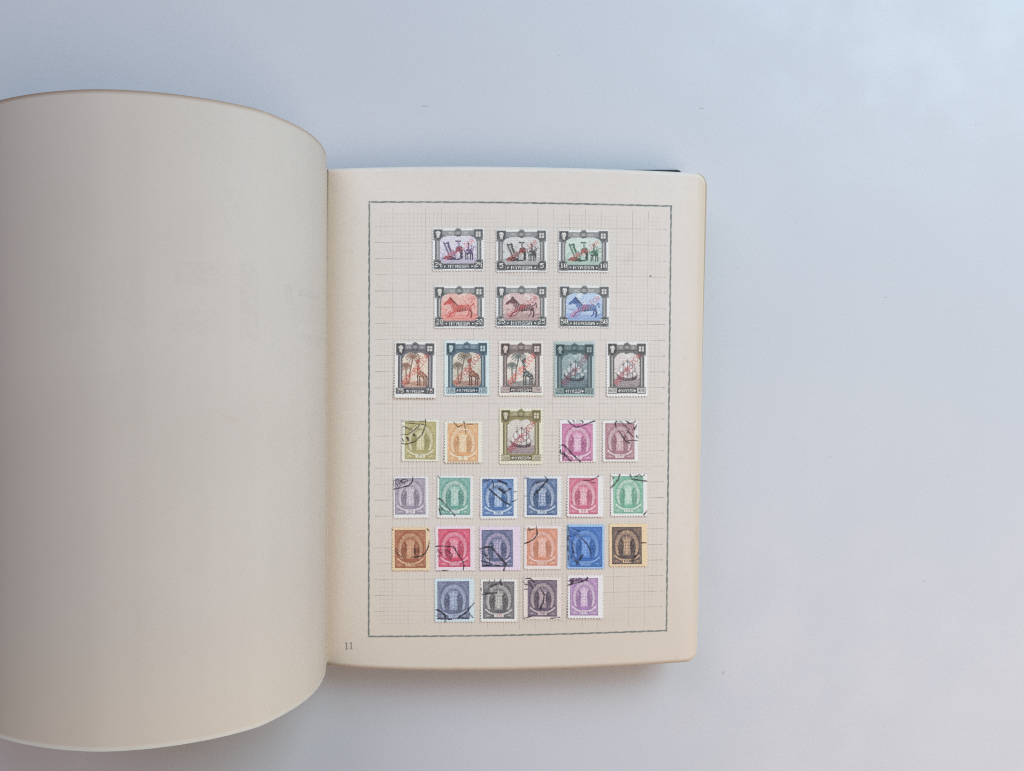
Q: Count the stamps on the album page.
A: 32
